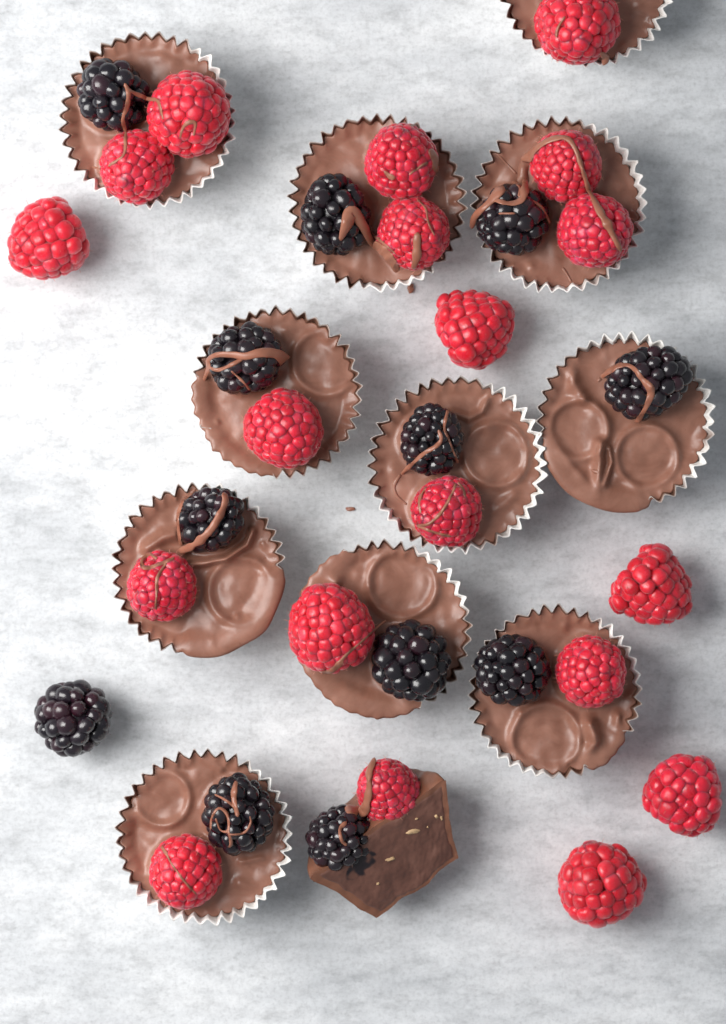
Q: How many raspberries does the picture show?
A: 19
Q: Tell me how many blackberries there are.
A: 12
